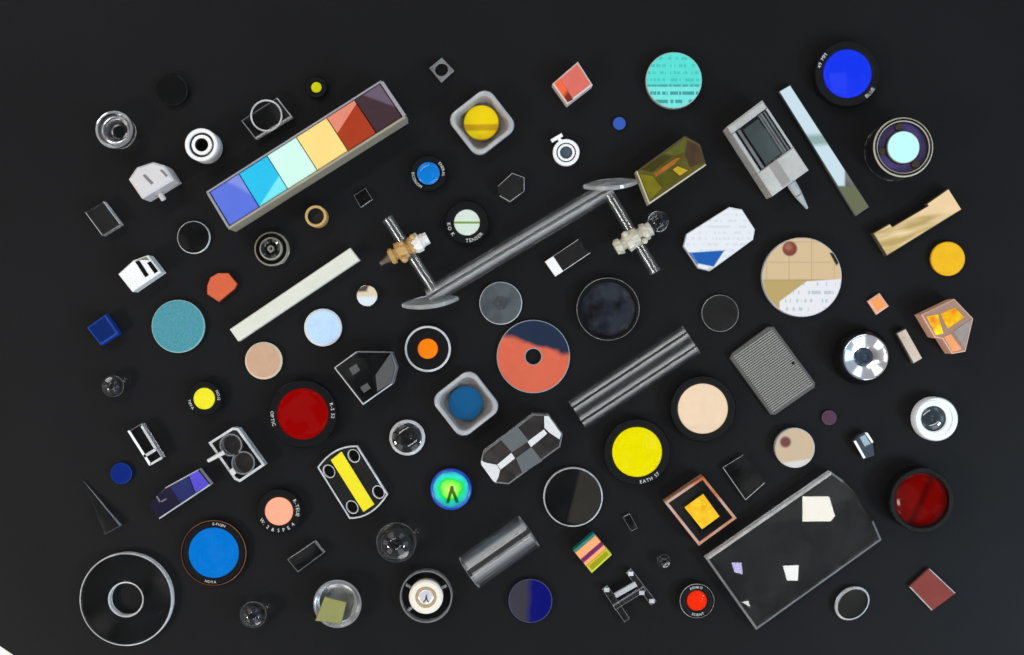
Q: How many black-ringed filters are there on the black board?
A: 14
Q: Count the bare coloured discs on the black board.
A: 13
